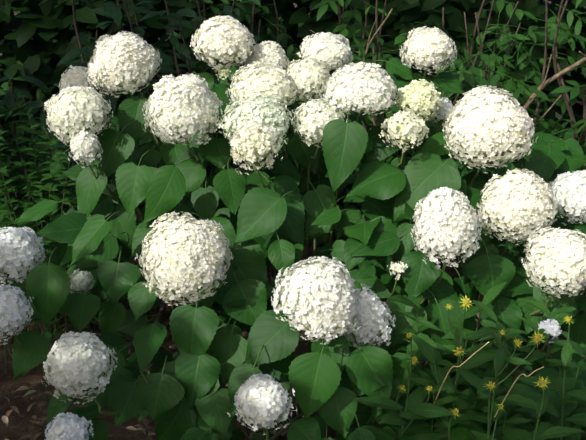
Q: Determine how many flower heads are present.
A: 35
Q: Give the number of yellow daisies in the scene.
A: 15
